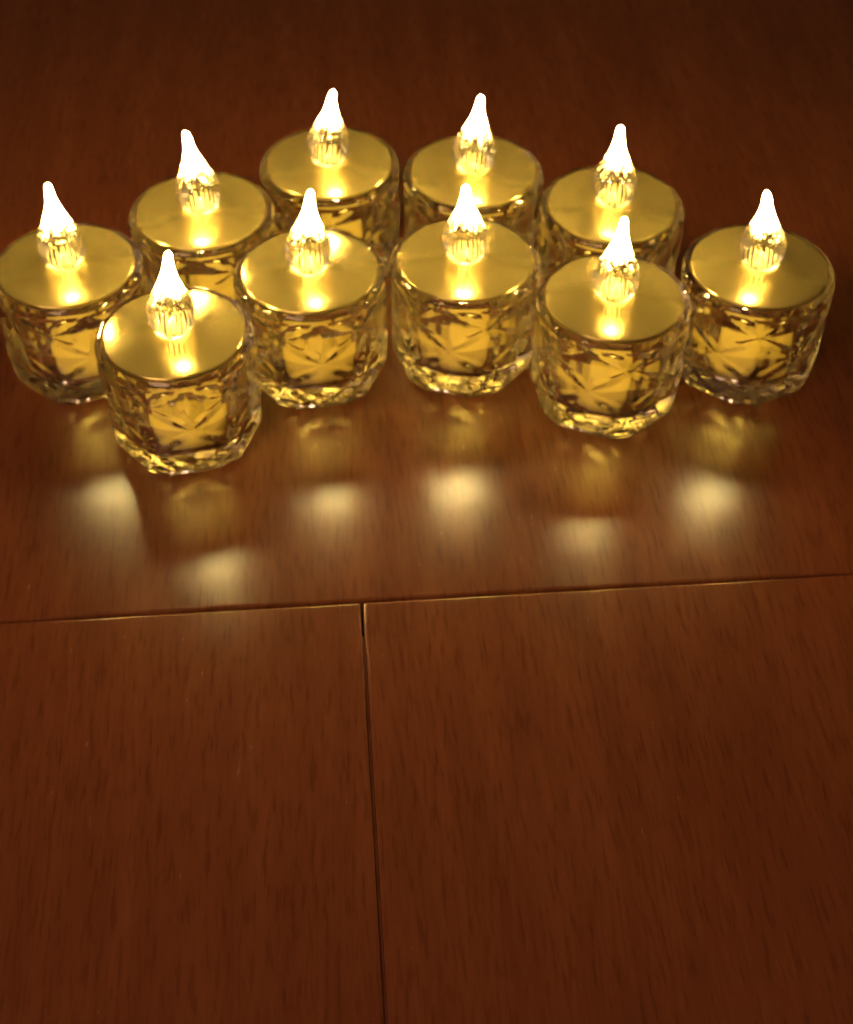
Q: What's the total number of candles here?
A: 10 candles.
